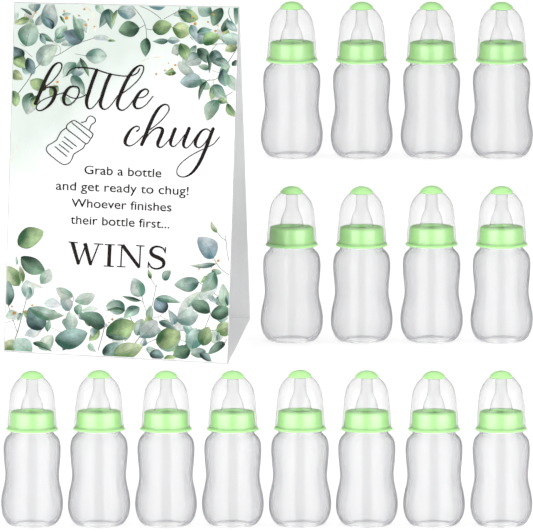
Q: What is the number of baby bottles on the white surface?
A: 16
